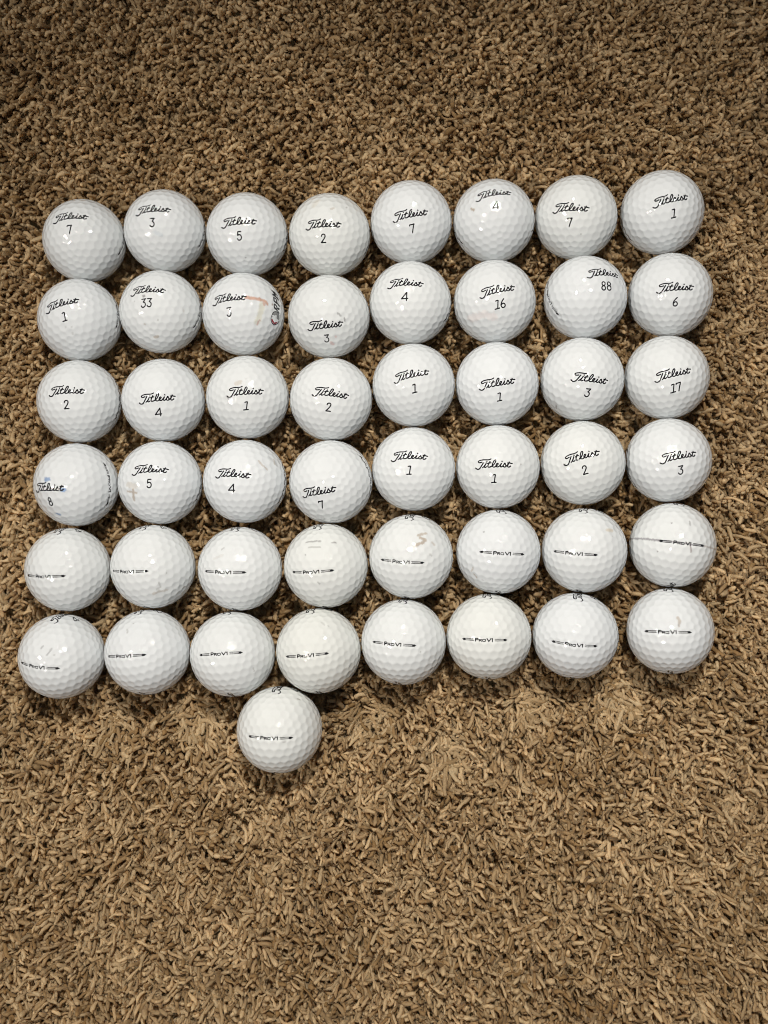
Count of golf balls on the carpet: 49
